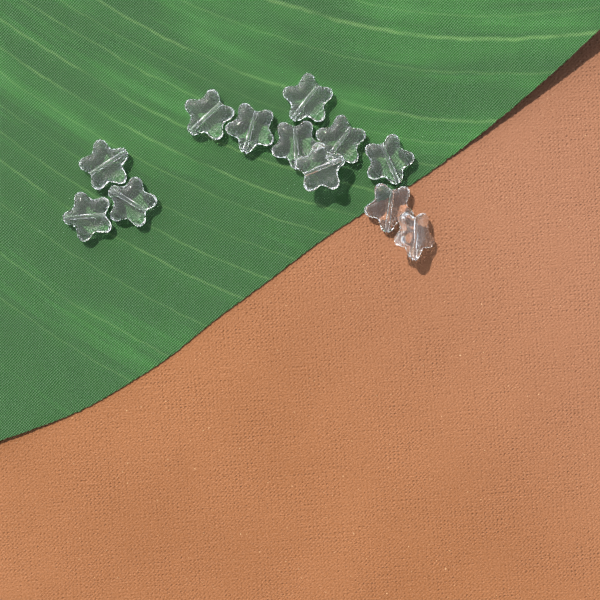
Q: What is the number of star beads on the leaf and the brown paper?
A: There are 12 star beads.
